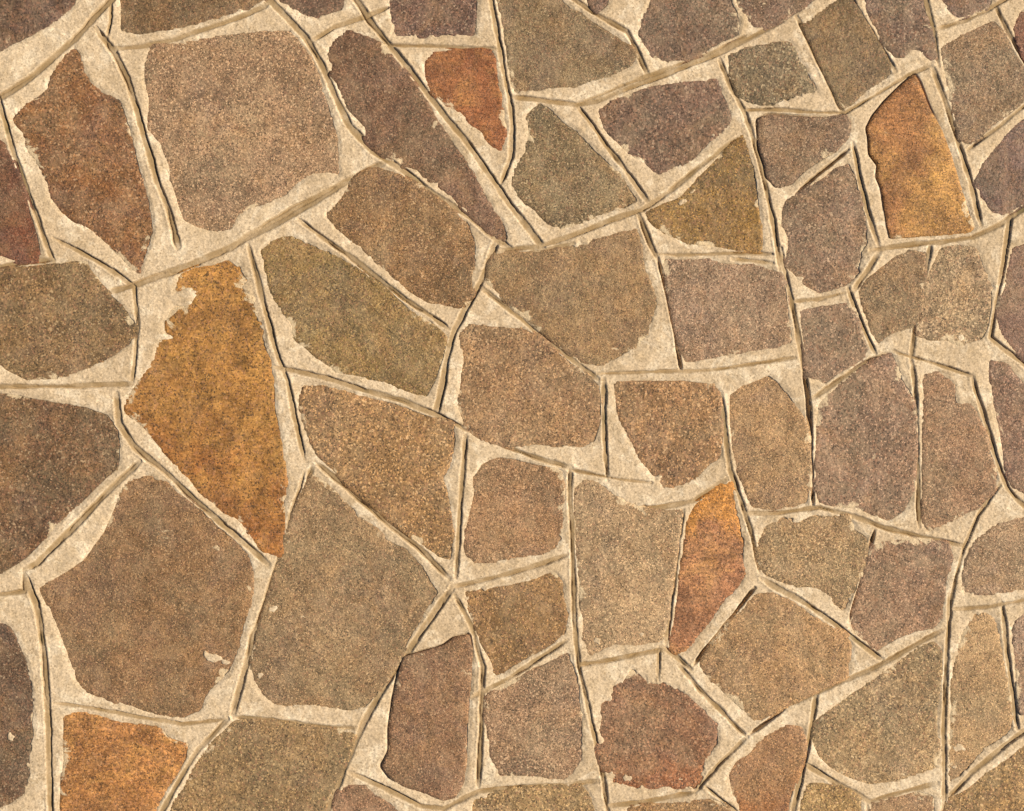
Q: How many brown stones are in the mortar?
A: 65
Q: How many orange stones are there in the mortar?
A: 5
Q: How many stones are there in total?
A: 70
